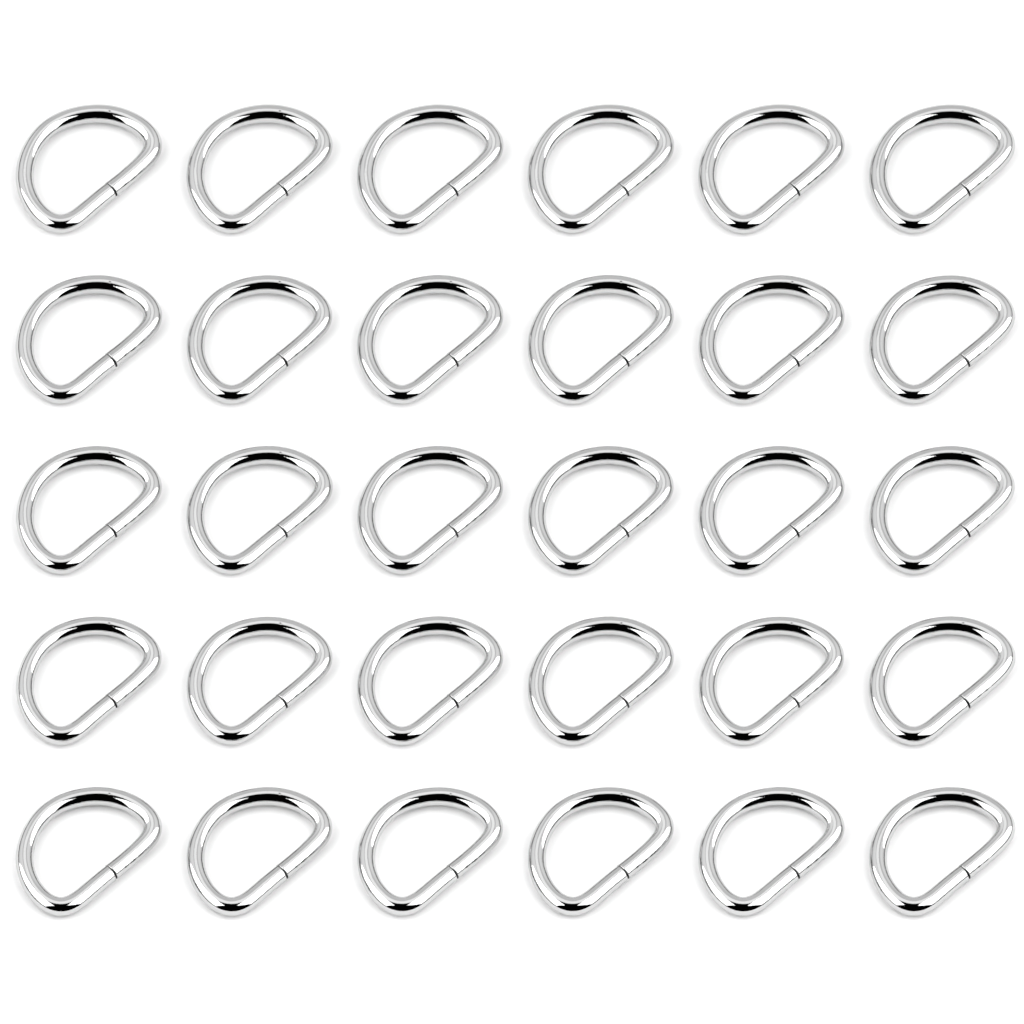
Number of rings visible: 30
